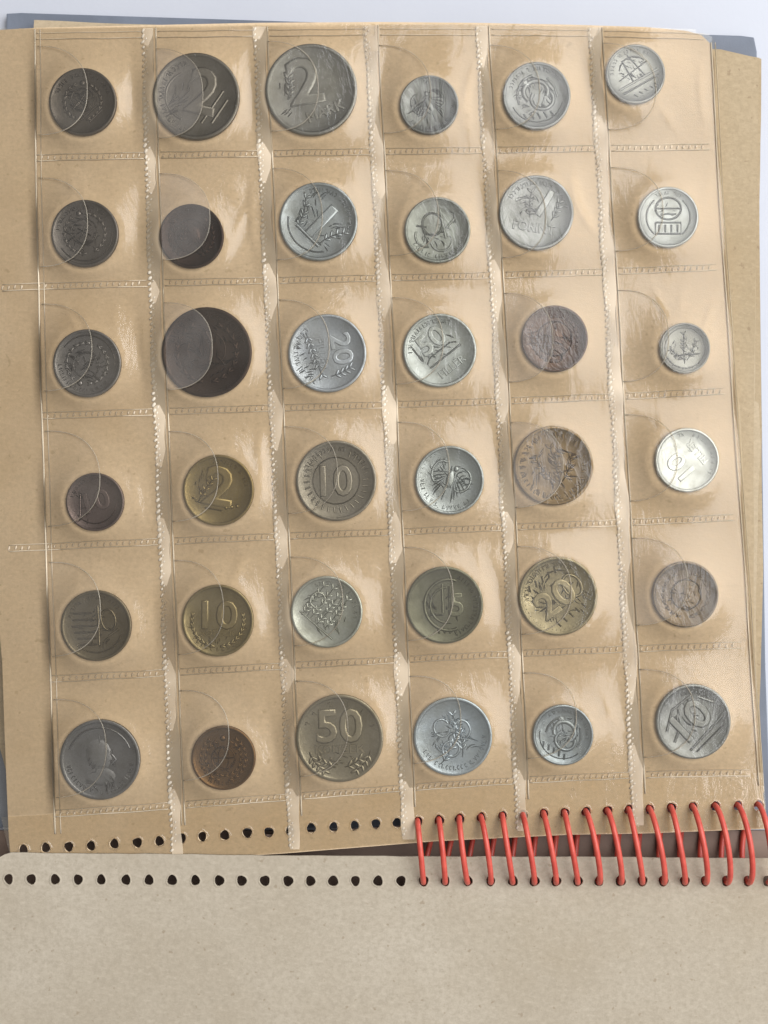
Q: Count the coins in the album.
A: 36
